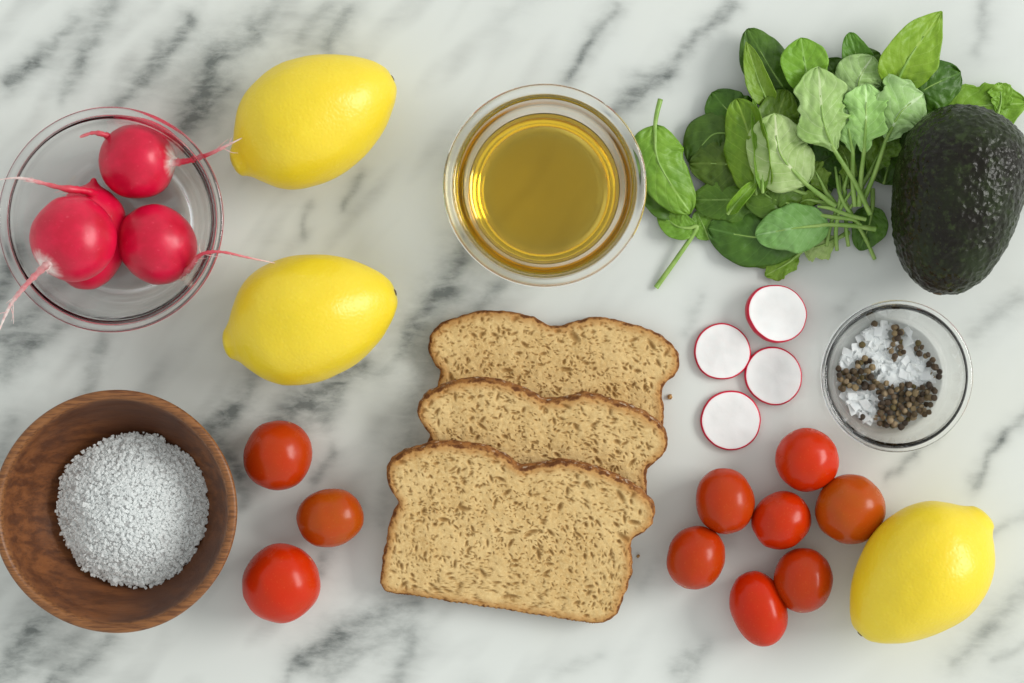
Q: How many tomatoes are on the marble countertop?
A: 10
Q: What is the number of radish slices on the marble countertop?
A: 4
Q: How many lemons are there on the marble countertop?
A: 3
